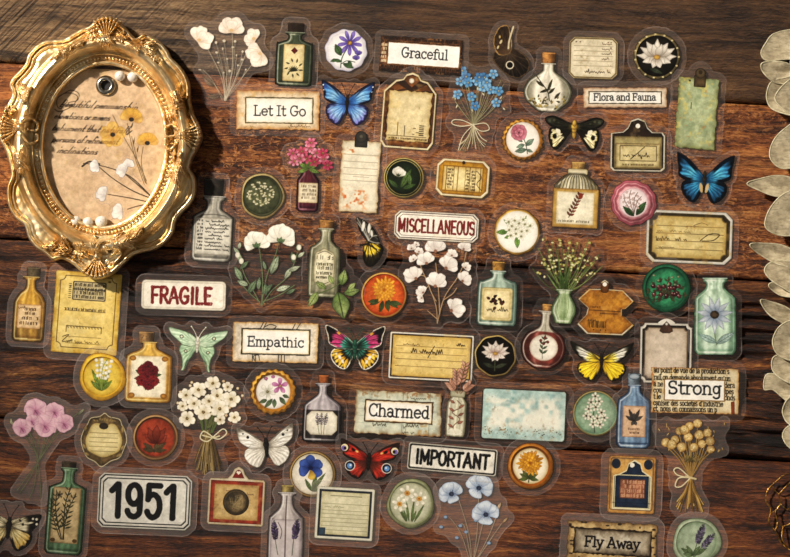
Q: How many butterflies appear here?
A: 11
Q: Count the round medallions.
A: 18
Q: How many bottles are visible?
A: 17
